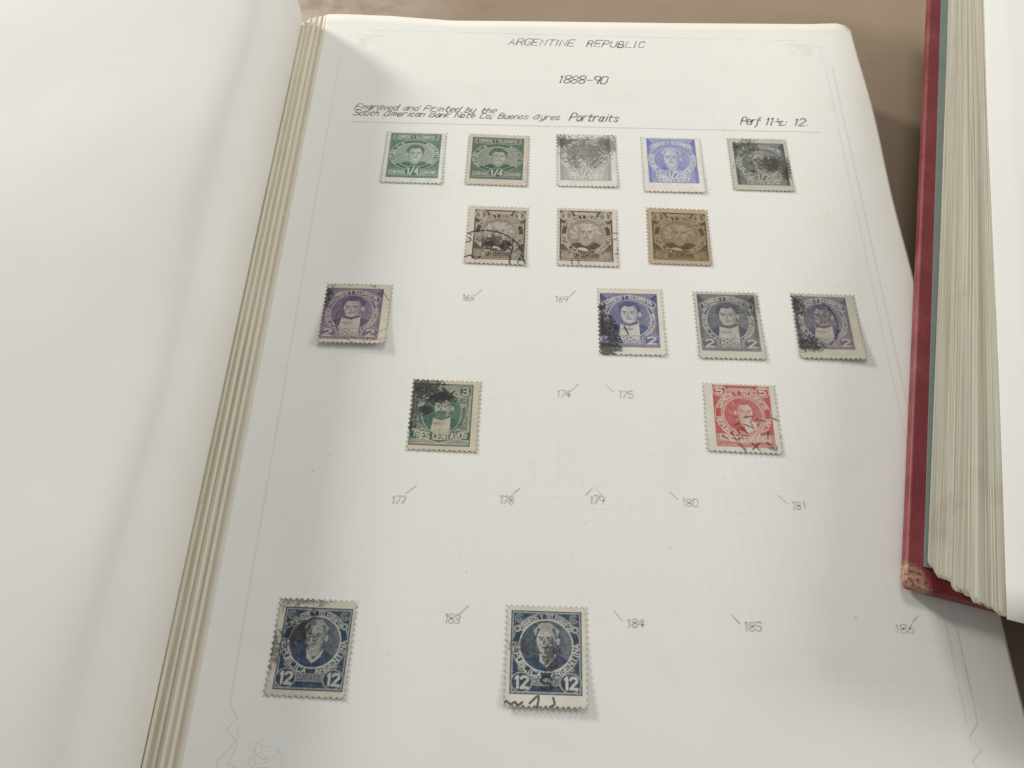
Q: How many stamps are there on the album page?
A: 16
